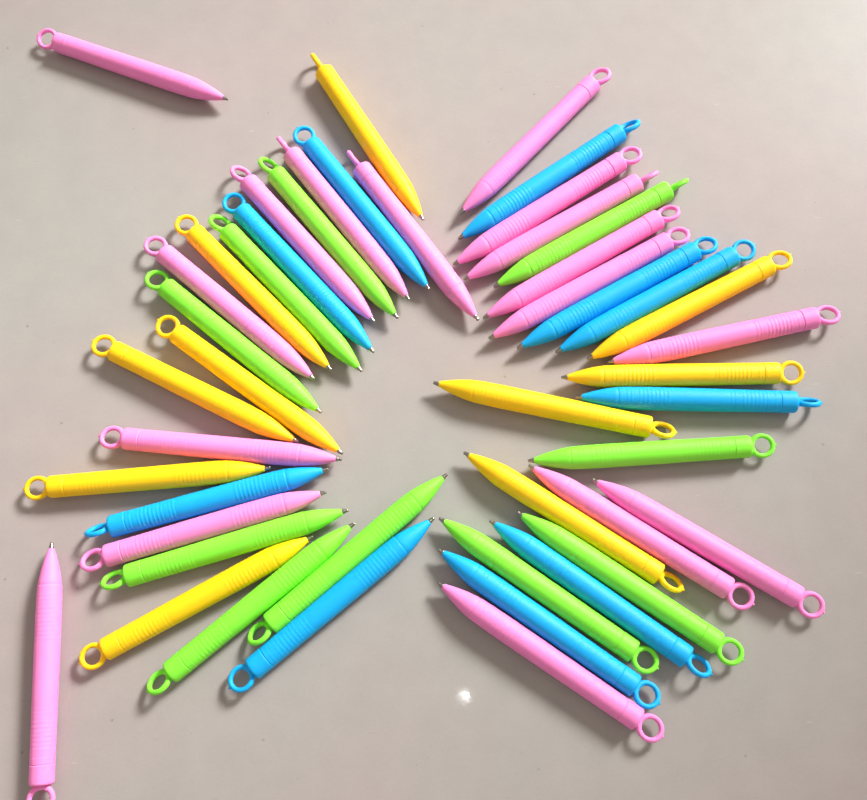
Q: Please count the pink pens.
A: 17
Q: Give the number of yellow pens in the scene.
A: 10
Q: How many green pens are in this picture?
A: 10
